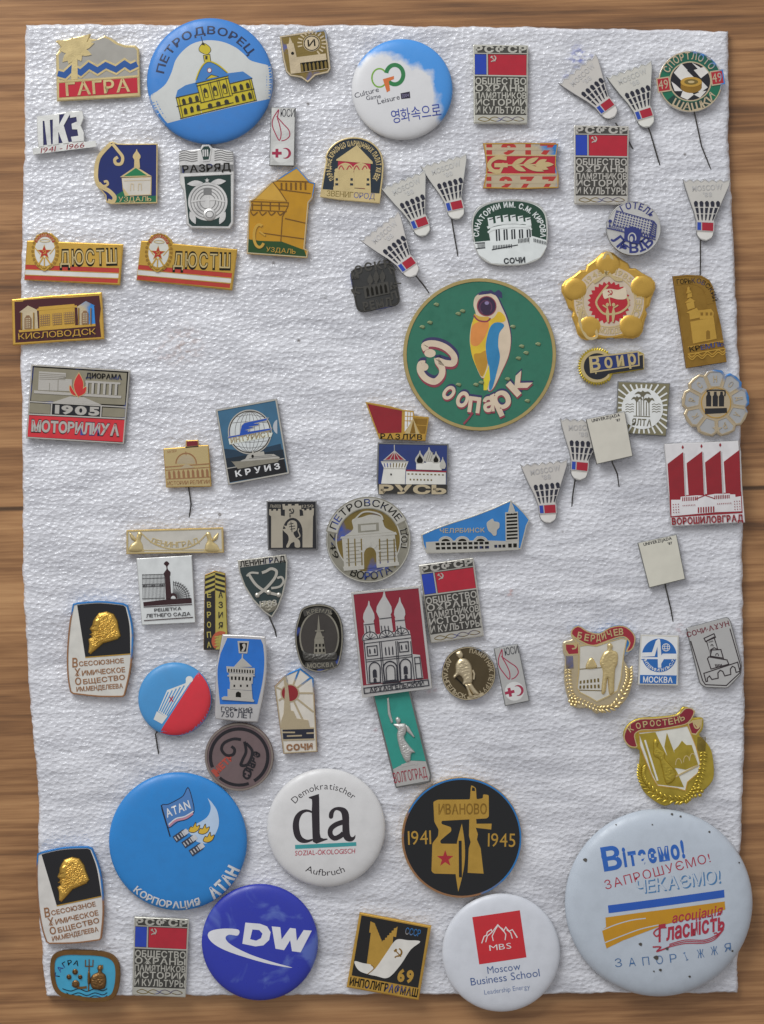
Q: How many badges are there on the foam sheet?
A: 74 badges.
